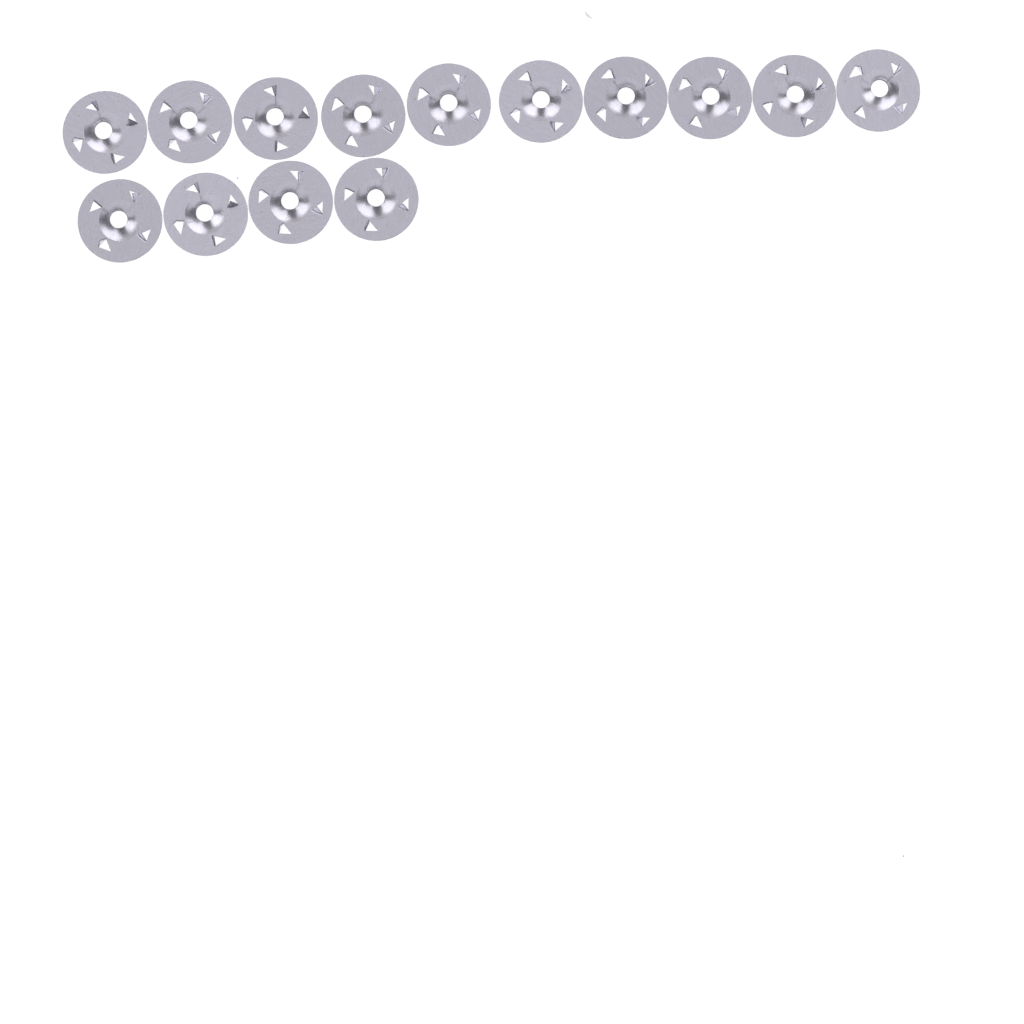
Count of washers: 14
